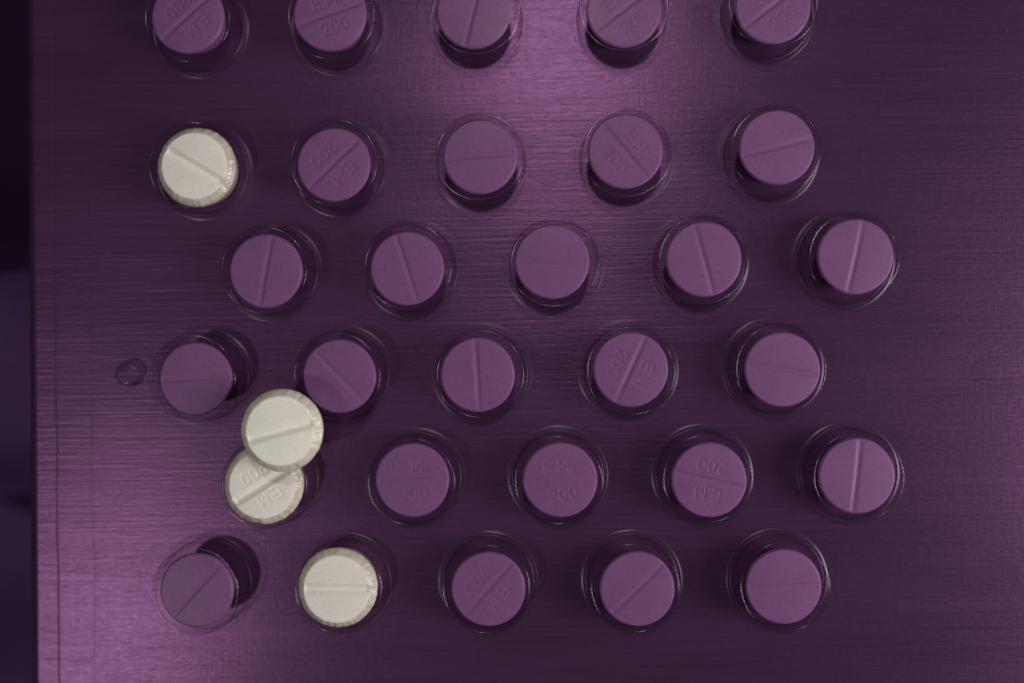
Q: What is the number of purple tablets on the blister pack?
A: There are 27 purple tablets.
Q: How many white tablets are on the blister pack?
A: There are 4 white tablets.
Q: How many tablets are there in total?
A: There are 31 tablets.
